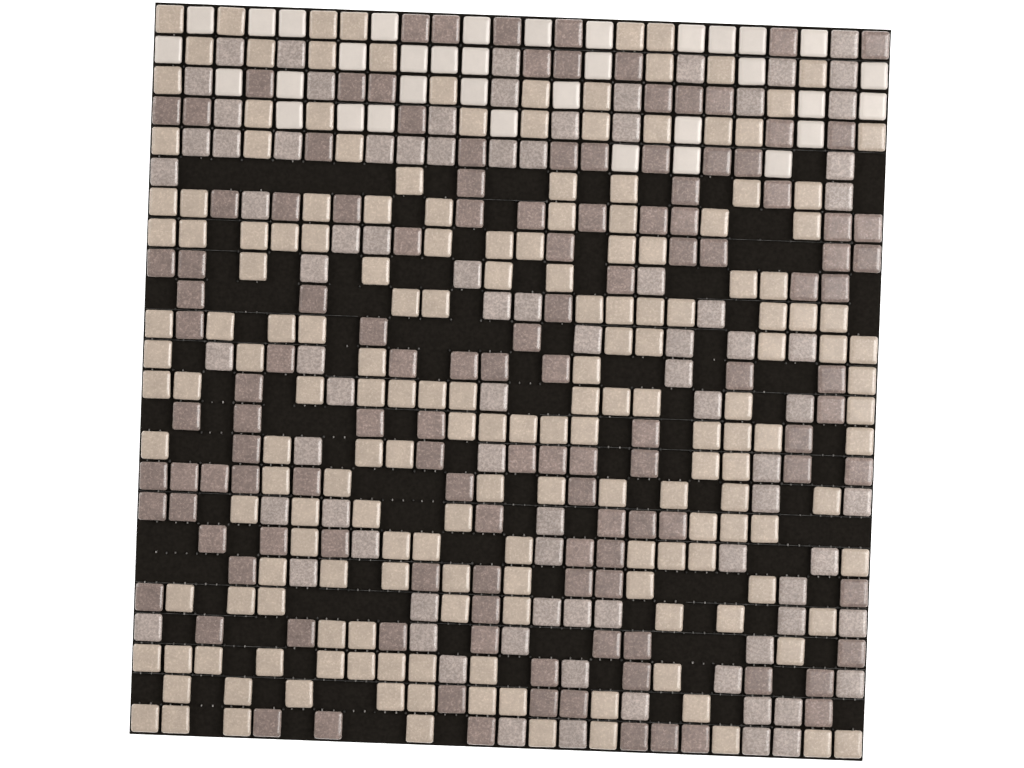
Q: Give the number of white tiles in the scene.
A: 35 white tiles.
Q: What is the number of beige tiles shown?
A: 179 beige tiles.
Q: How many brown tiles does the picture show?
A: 127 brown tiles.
